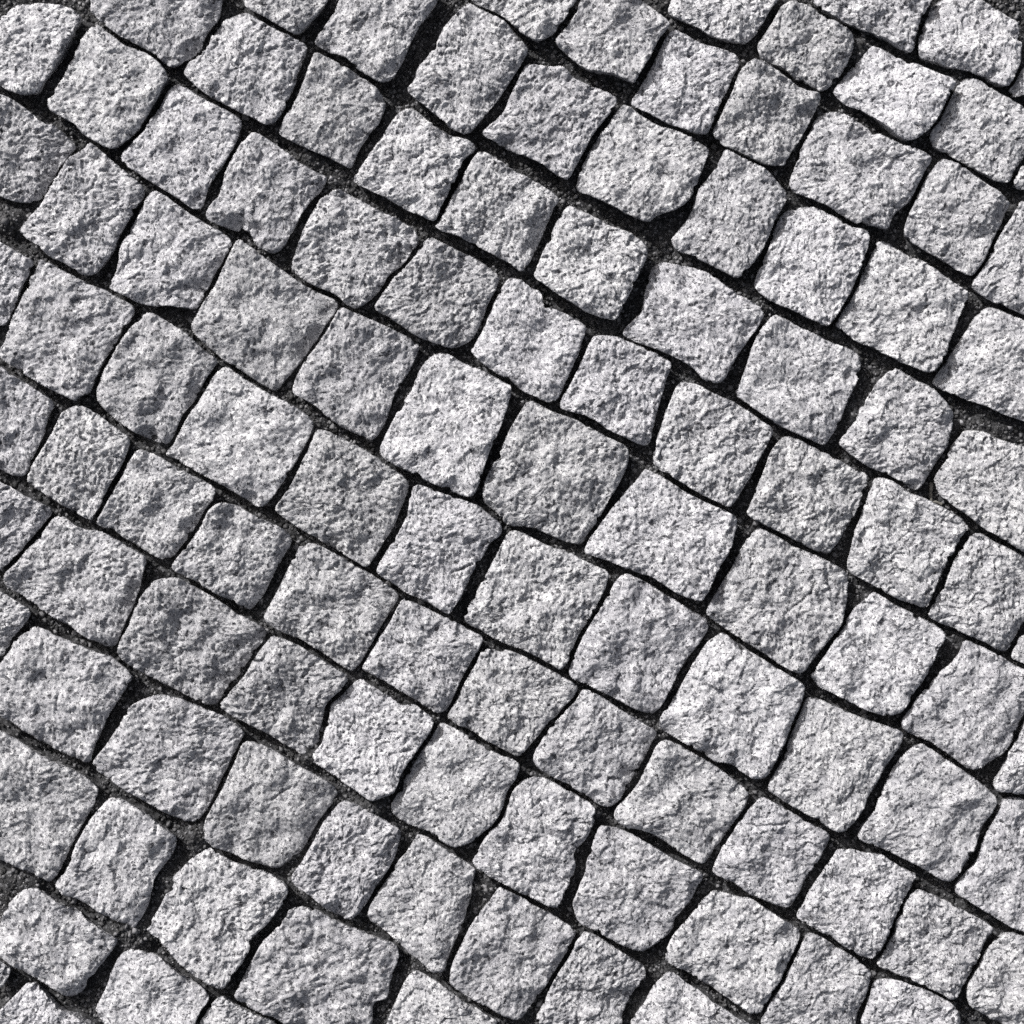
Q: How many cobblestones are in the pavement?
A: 114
